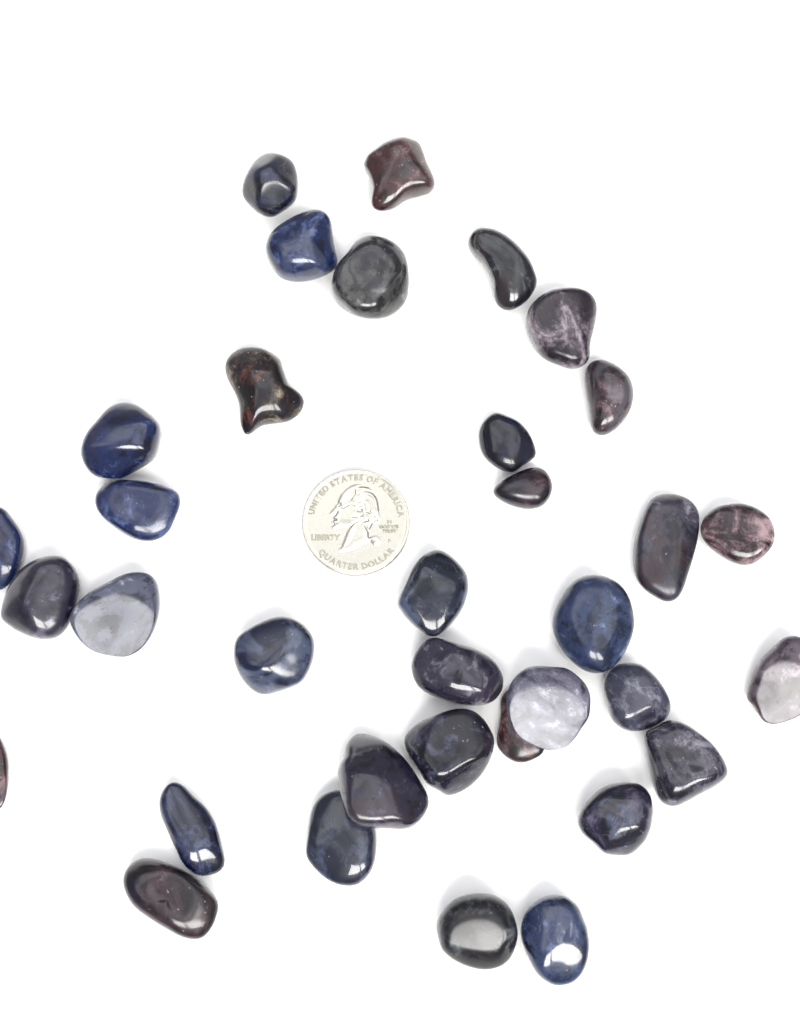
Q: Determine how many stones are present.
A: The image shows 35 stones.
